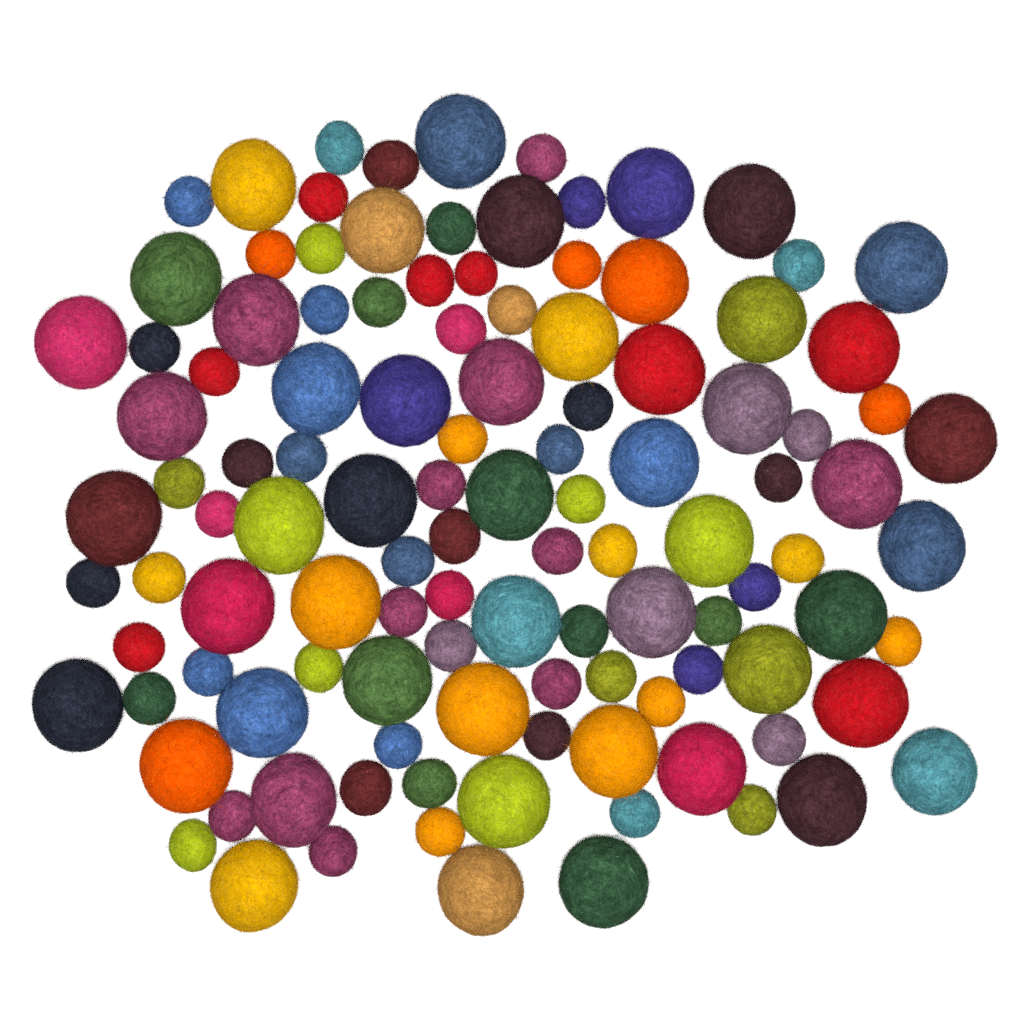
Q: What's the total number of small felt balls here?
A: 64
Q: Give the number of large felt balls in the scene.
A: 50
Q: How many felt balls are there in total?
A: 114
